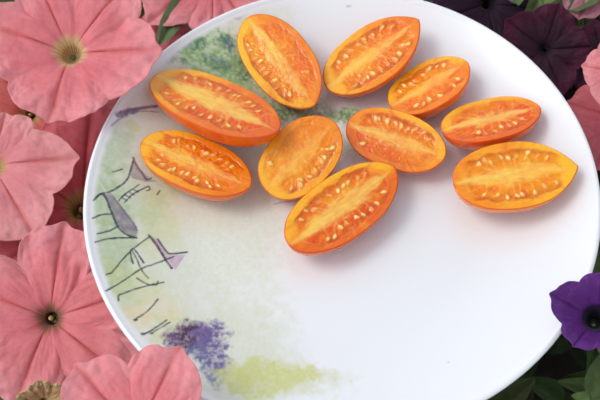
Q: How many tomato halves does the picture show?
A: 10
